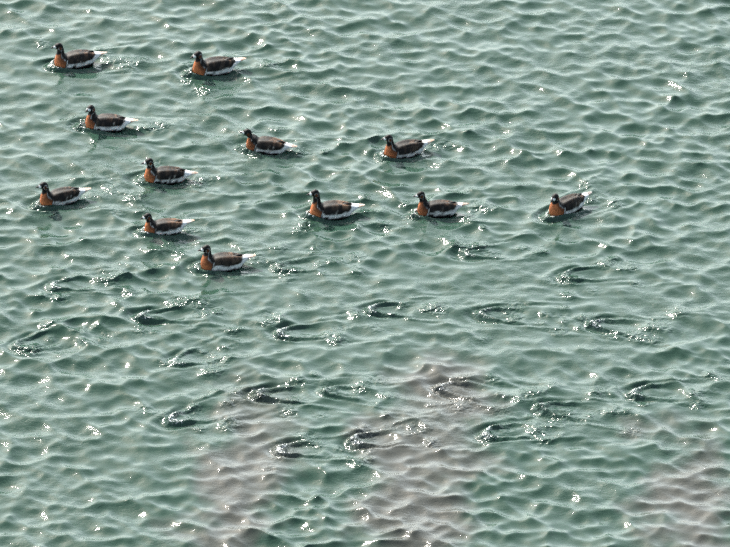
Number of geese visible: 12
